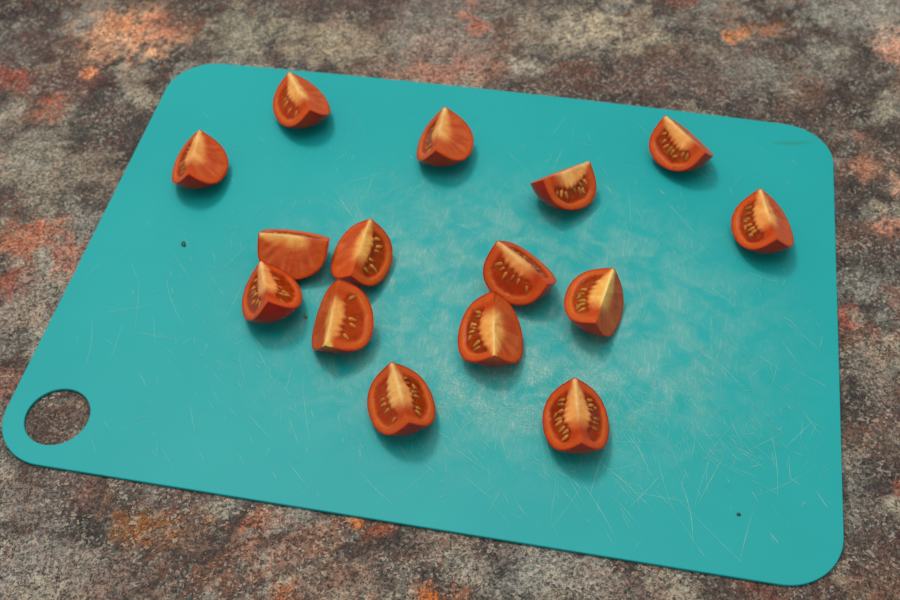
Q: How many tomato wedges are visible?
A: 15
